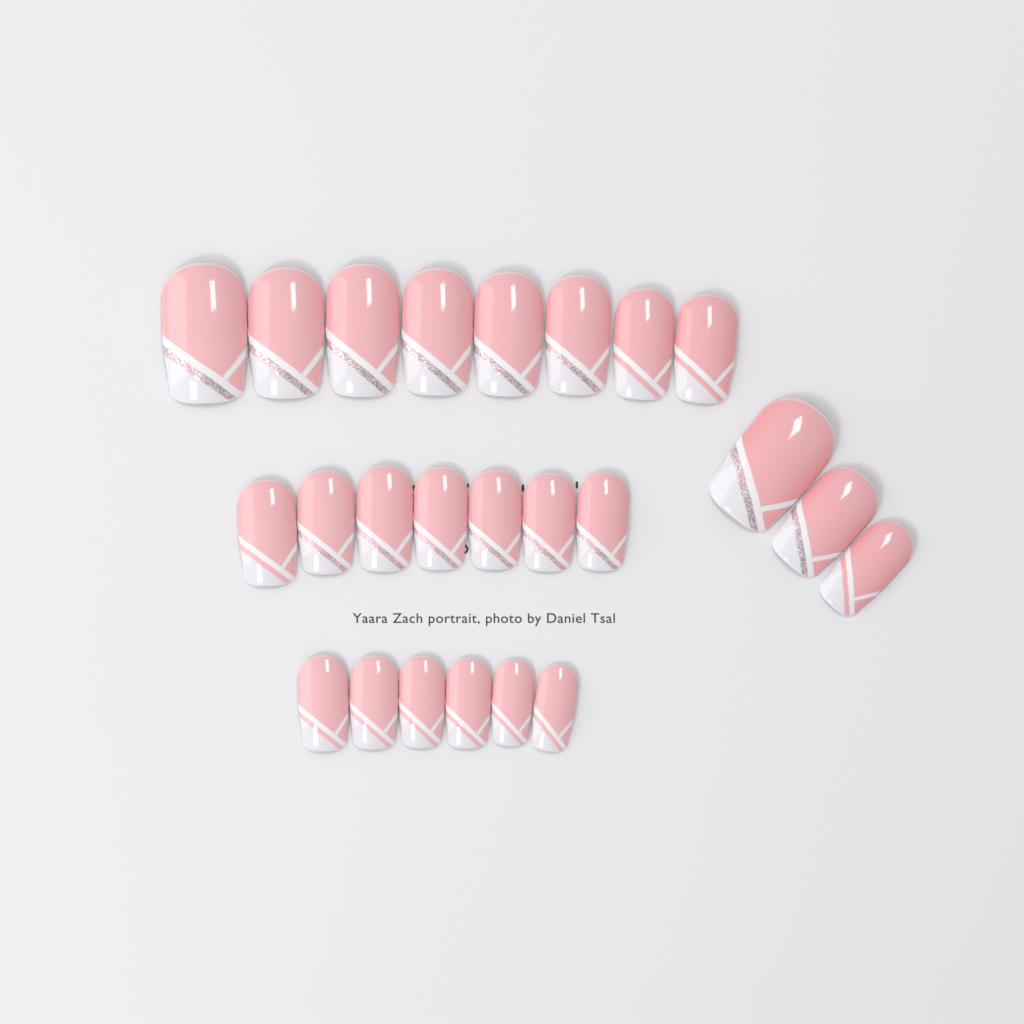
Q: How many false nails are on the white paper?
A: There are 24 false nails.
